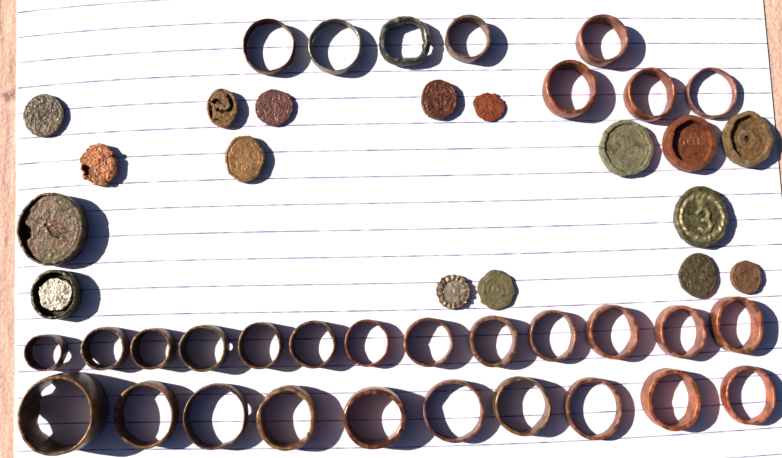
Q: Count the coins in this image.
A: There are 17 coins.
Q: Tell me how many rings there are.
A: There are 31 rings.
